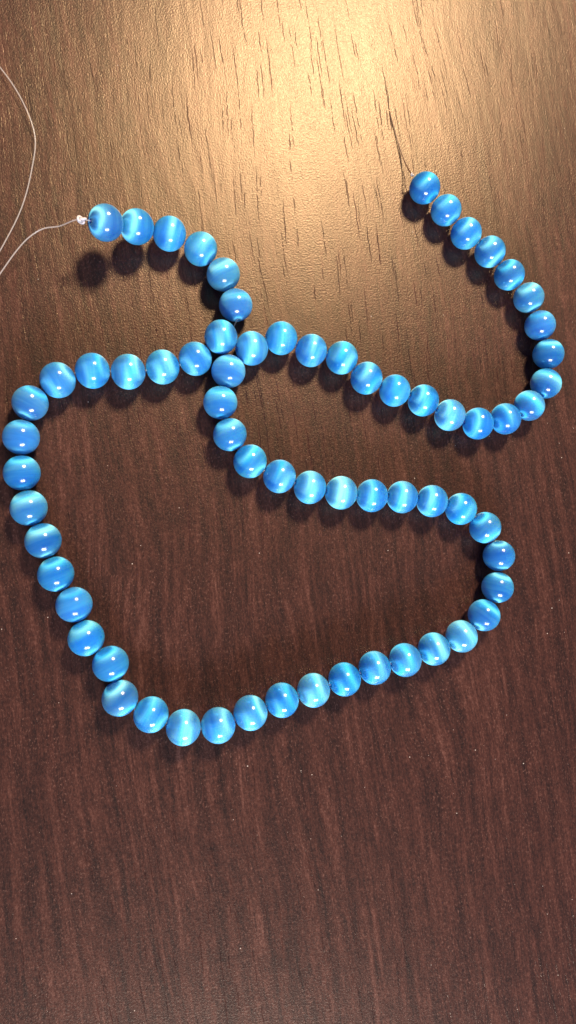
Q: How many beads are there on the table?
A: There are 68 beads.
